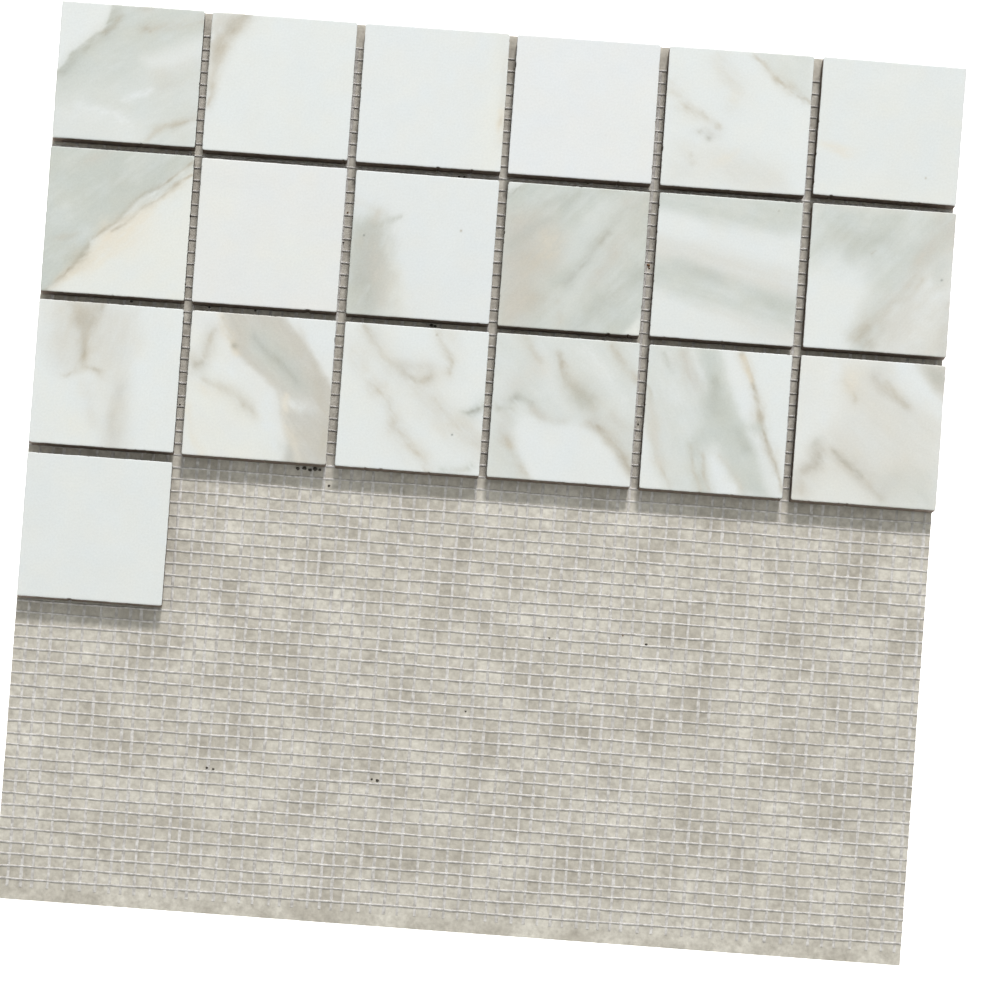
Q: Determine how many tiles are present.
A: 19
